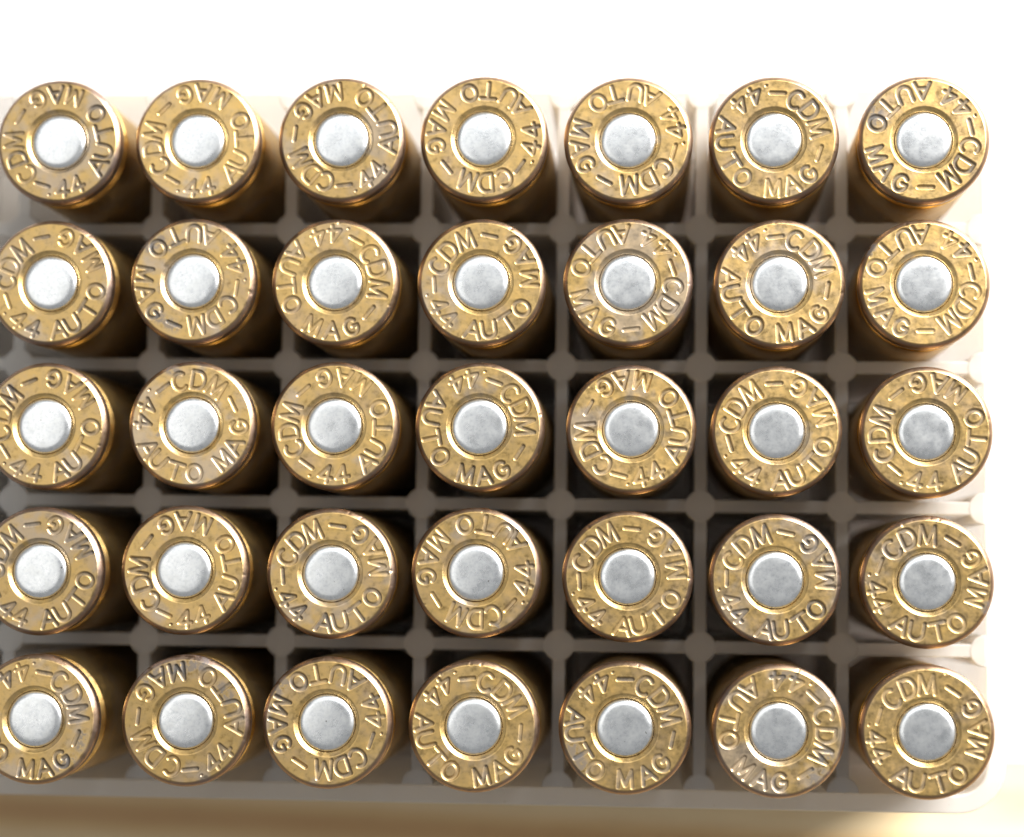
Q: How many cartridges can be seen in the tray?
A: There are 35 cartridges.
